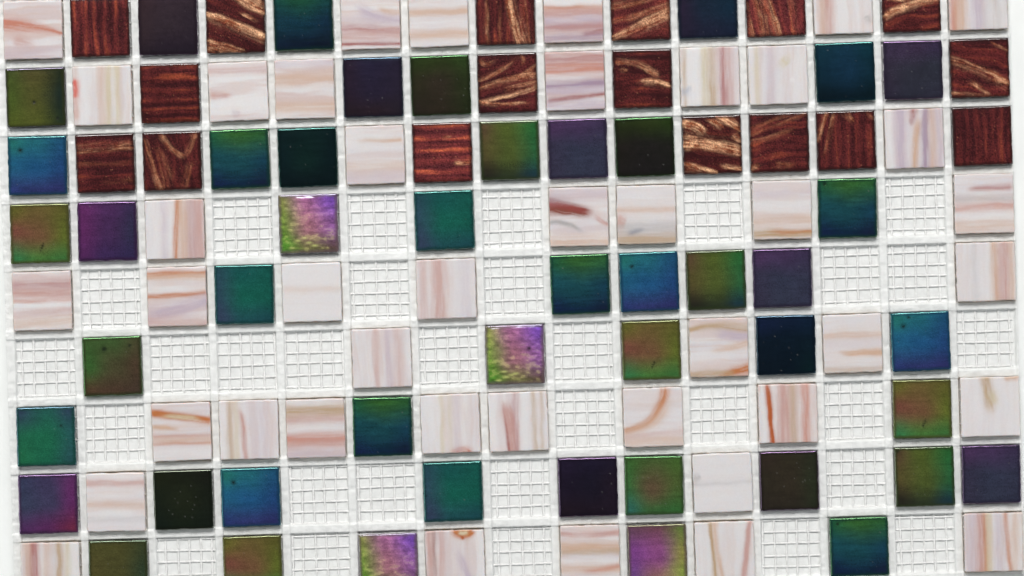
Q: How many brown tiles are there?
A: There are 17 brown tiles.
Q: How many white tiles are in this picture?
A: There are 42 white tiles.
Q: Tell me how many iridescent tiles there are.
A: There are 46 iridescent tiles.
